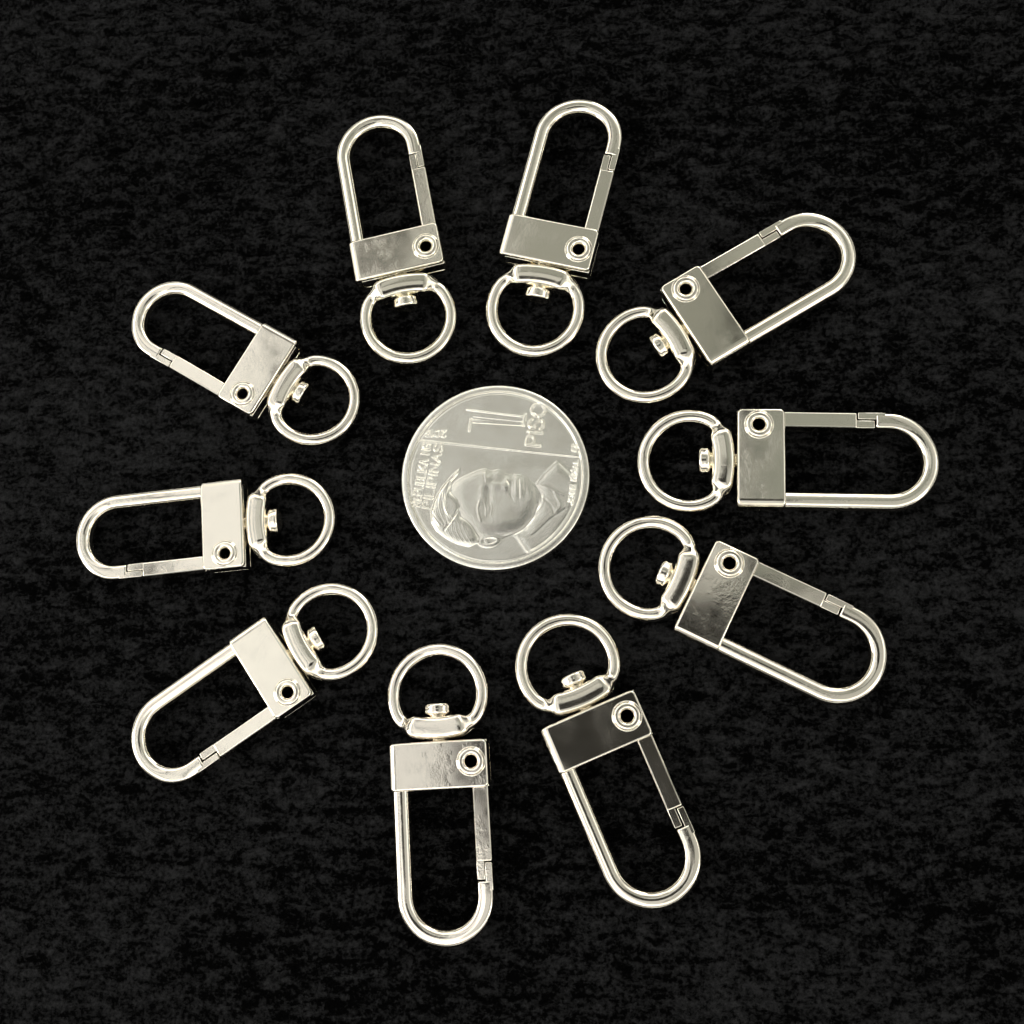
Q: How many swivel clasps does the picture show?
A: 10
